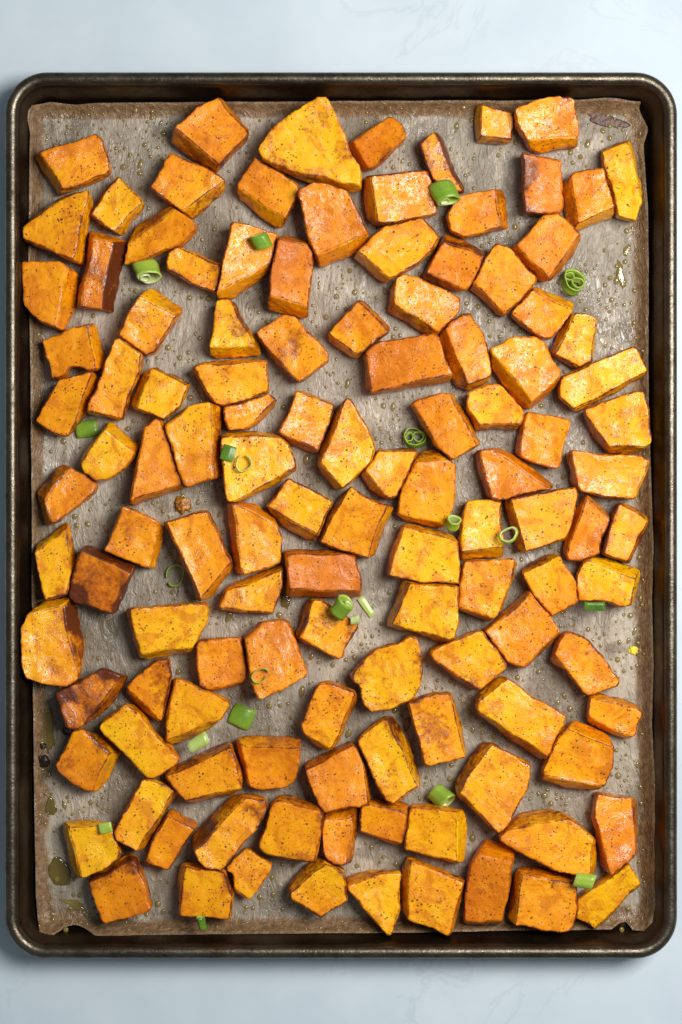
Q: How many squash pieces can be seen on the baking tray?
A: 120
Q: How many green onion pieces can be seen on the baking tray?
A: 22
